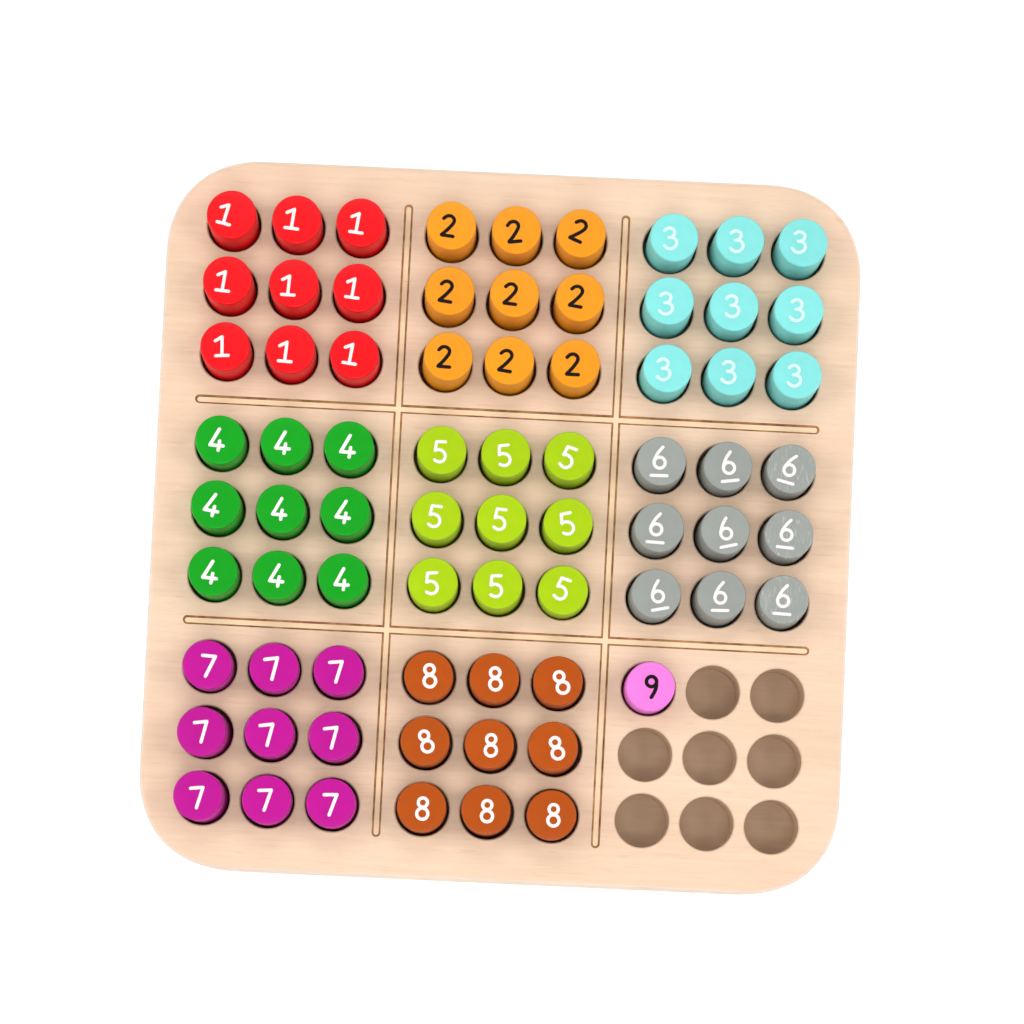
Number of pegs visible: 73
